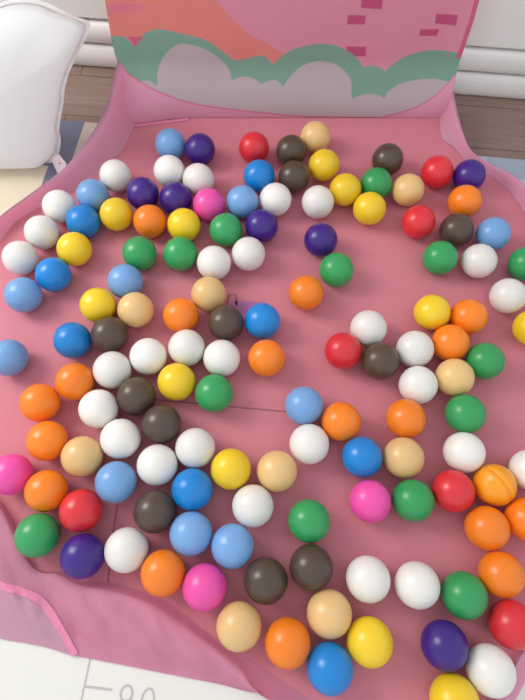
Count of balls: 137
